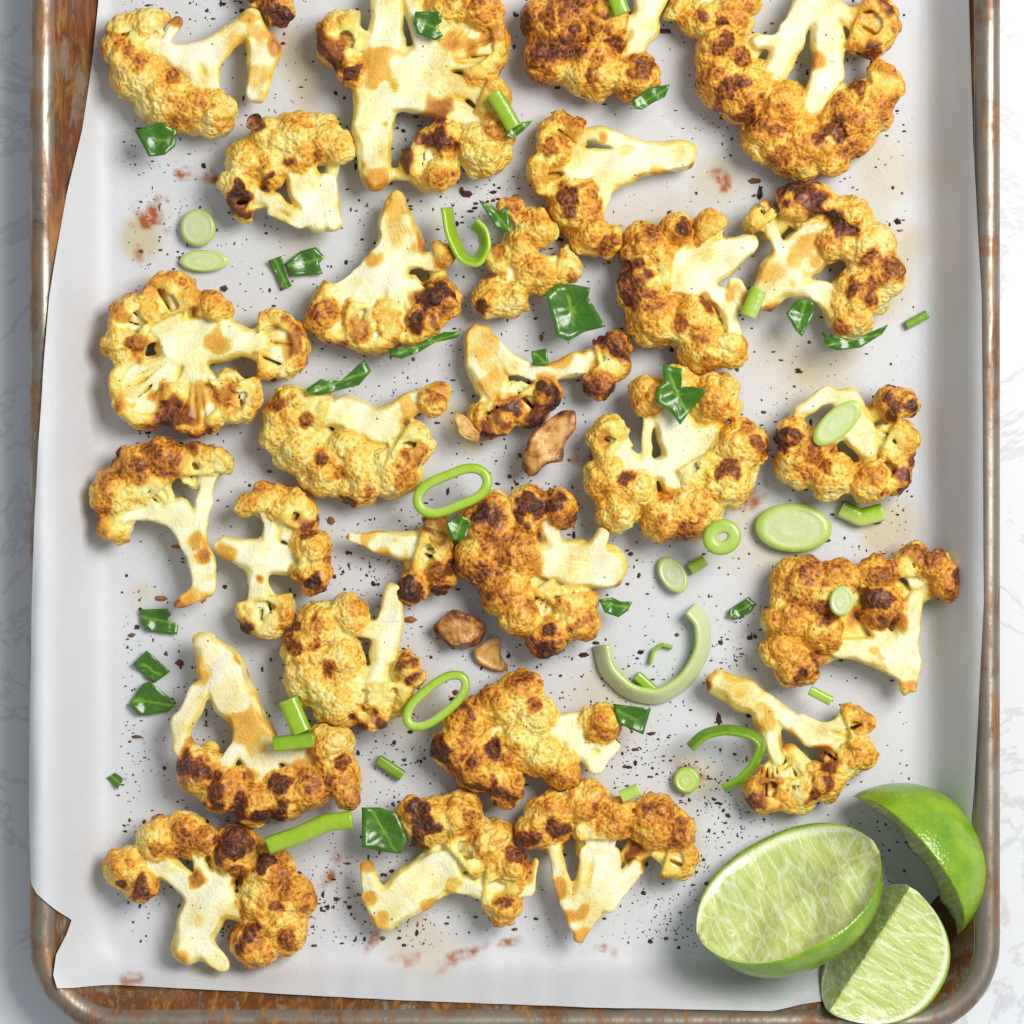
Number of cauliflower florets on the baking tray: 29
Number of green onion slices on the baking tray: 27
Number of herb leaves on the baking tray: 23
